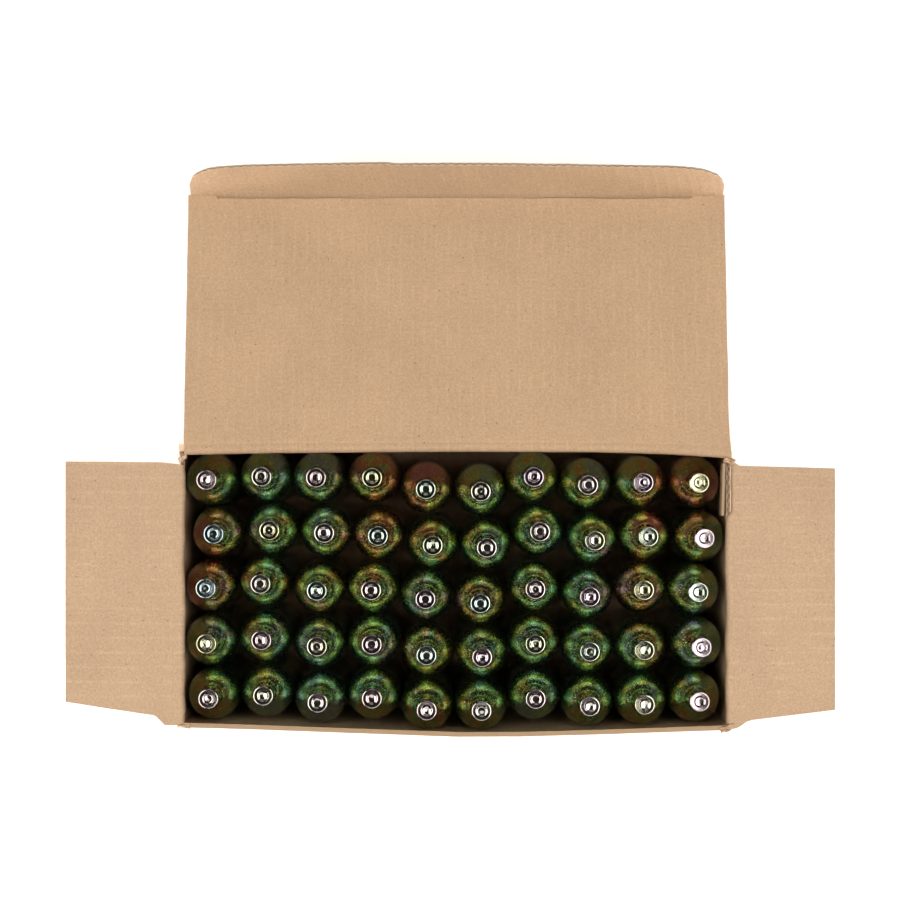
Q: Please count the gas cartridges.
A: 50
